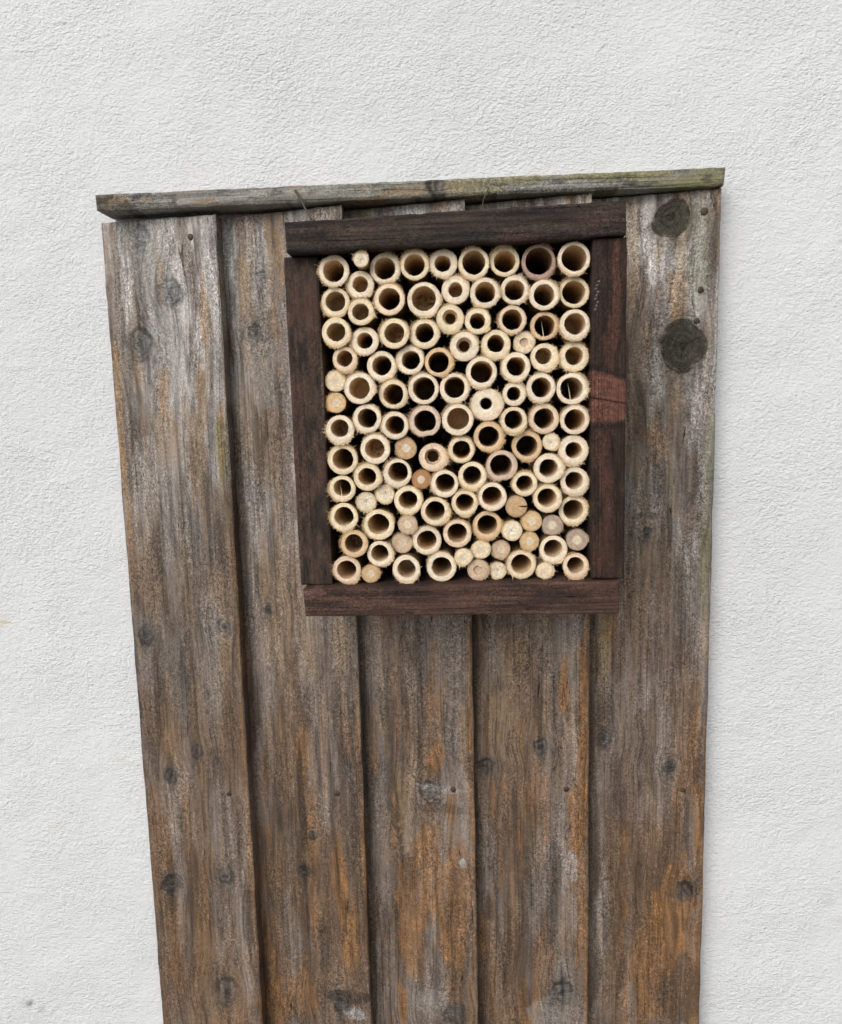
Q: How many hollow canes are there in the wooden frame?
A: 88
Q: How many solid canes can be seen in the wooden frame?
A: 24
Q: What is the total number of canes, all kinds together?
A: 112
